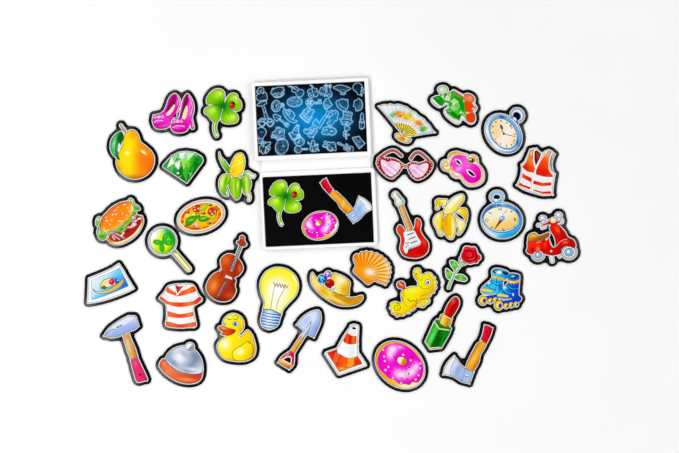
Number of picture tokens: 35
